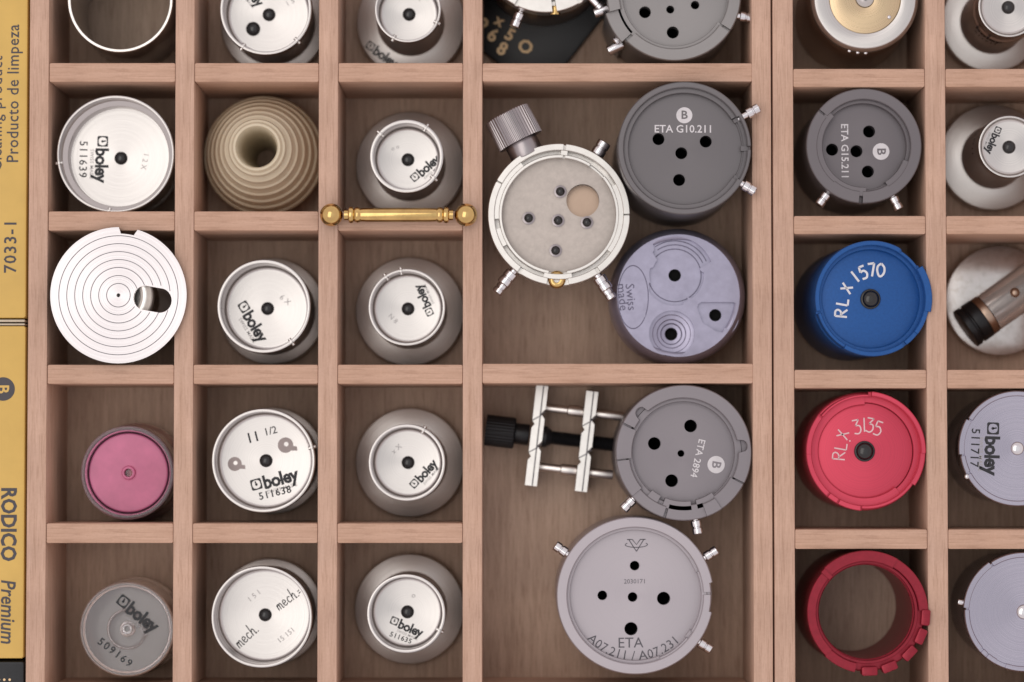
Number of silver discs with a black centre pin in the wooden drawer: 12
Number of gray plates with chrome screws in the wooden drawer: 5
